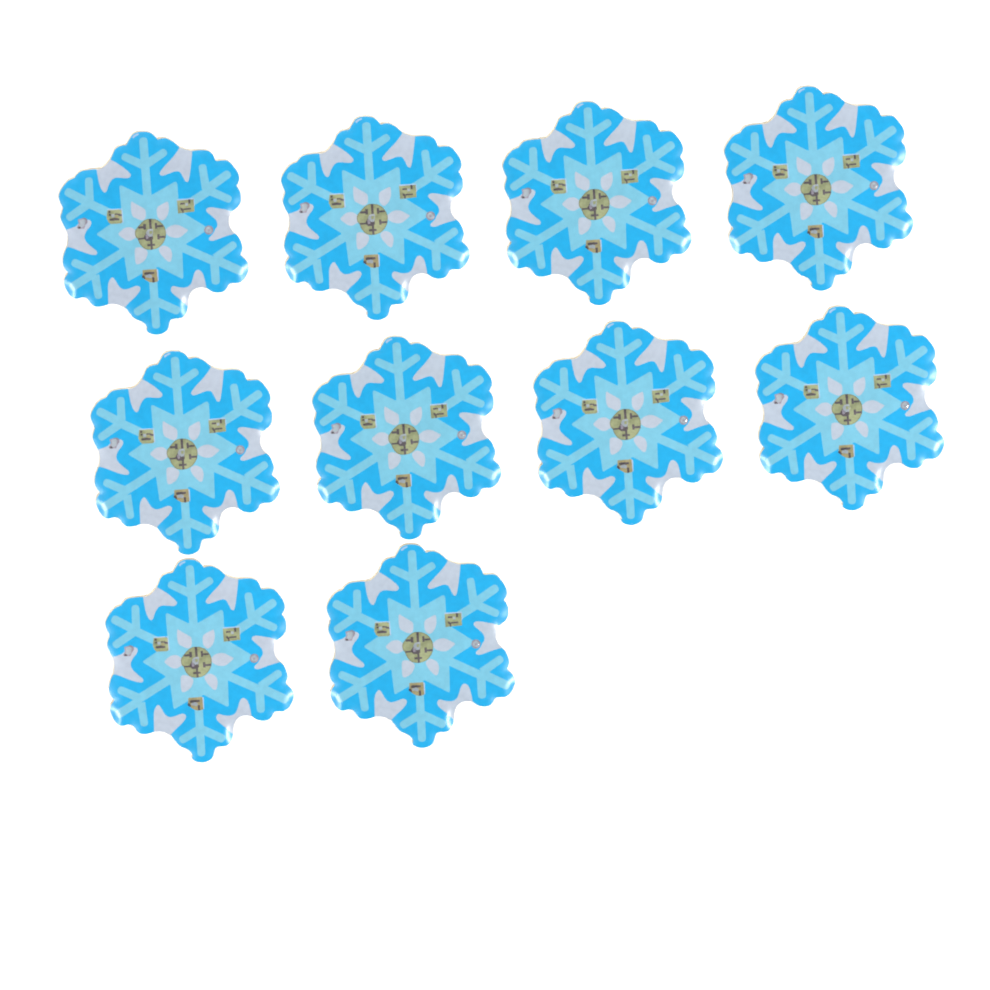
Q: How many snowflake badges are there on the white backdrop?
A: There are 10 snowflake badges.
